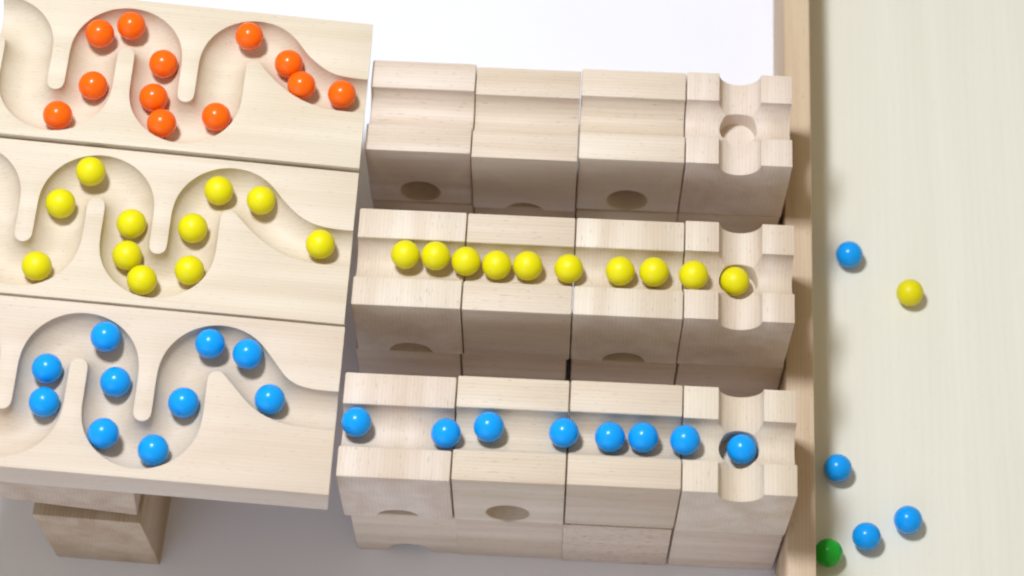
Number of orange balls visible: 12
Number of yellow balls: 22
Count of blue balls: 22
